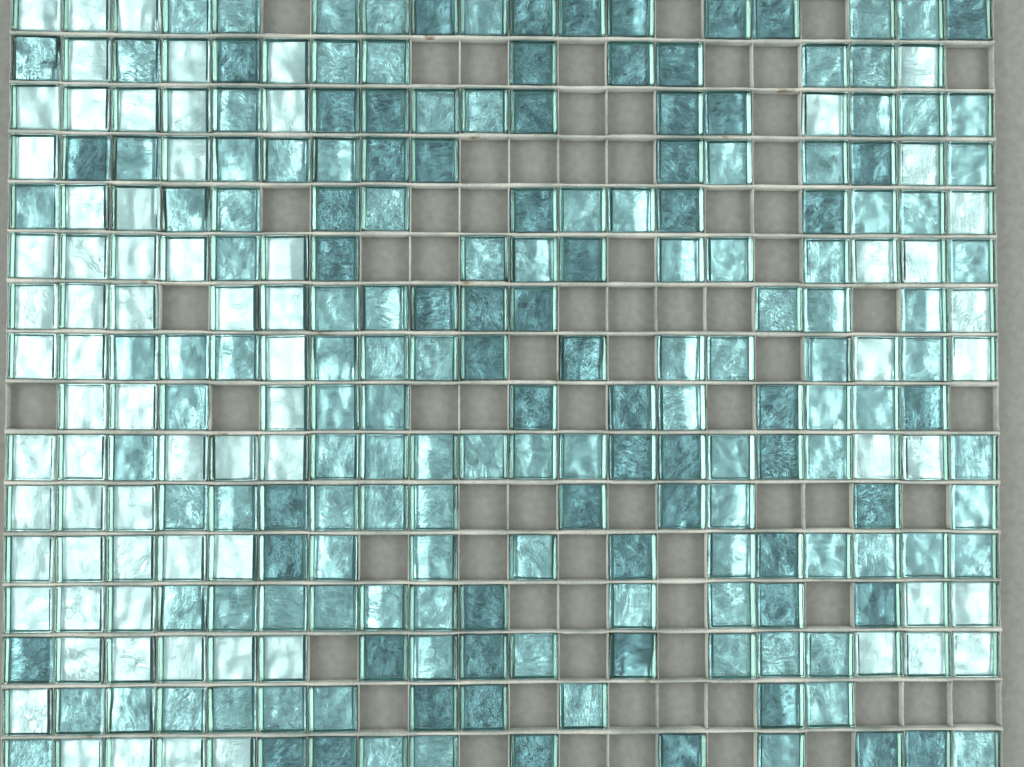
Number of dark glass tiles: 62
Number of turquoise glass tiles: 113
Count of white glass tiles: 73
